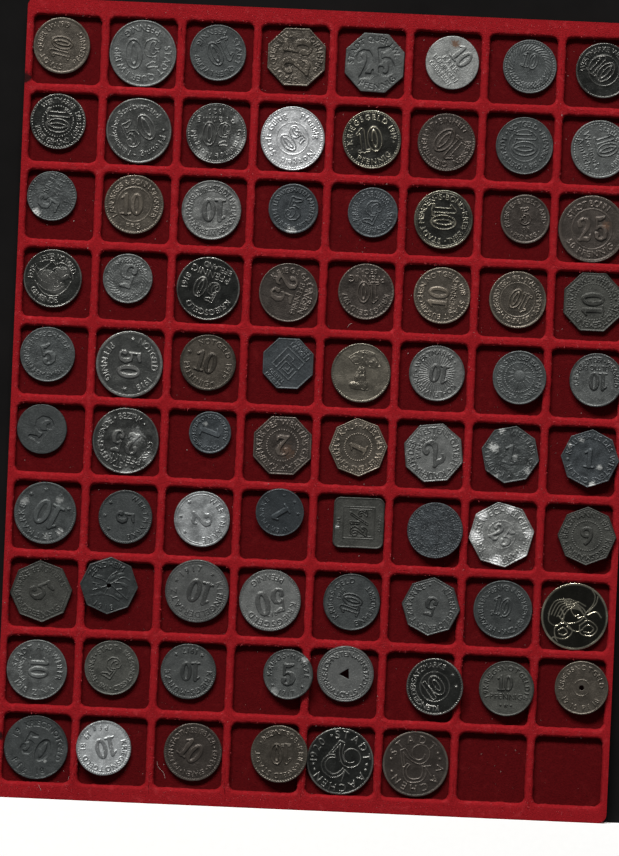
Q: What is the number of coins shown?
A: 78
